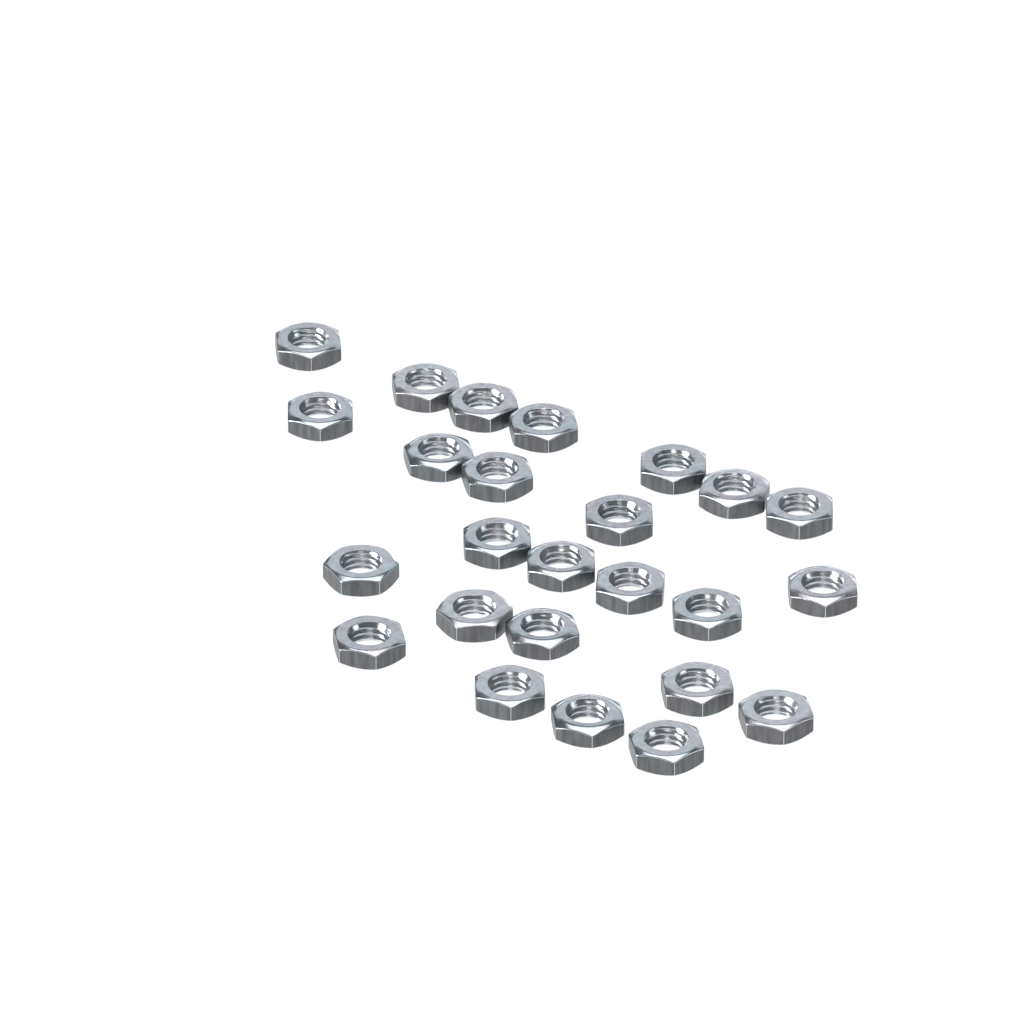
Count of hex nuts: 25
